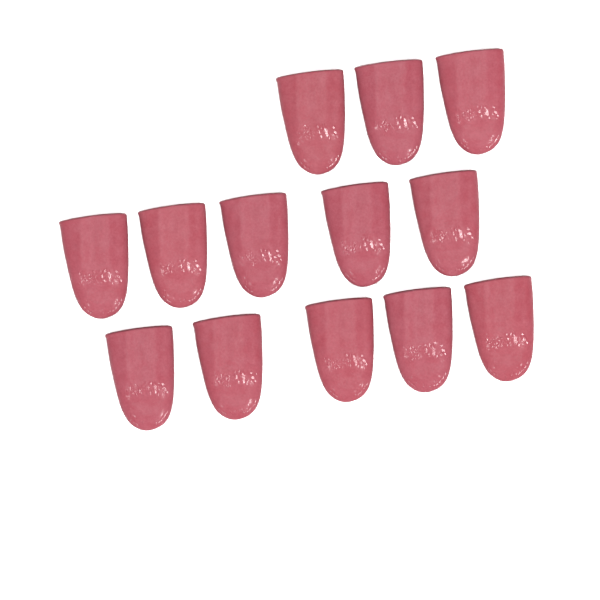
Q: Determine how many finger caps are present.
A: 13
